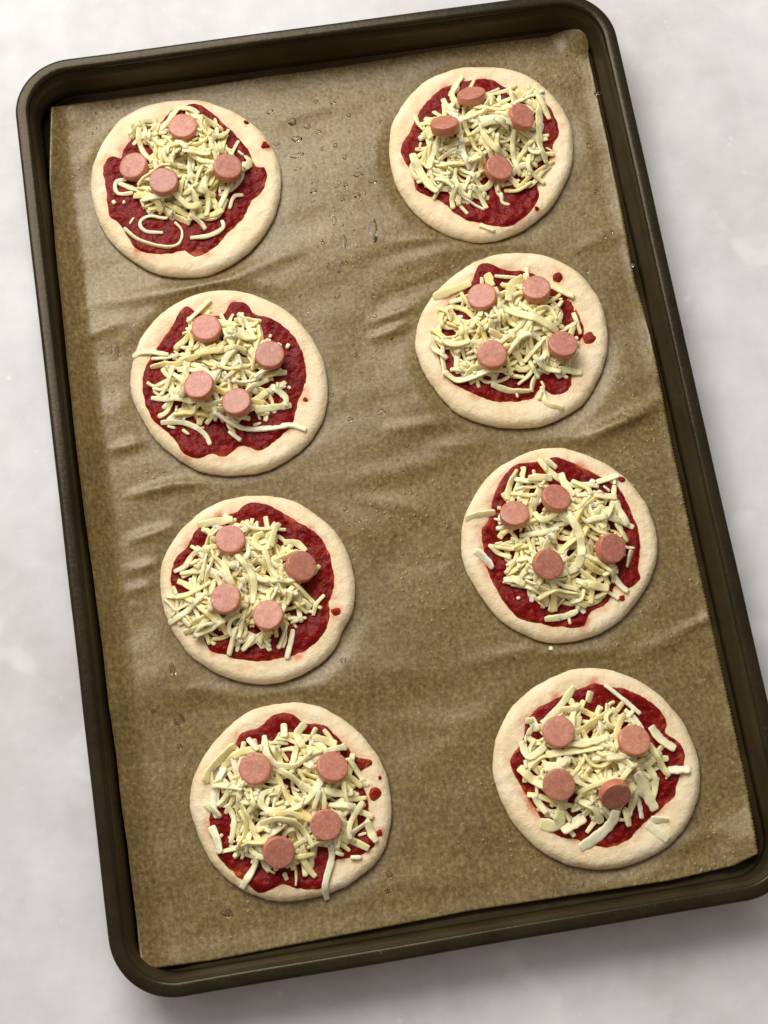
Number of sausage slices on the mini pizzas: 32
